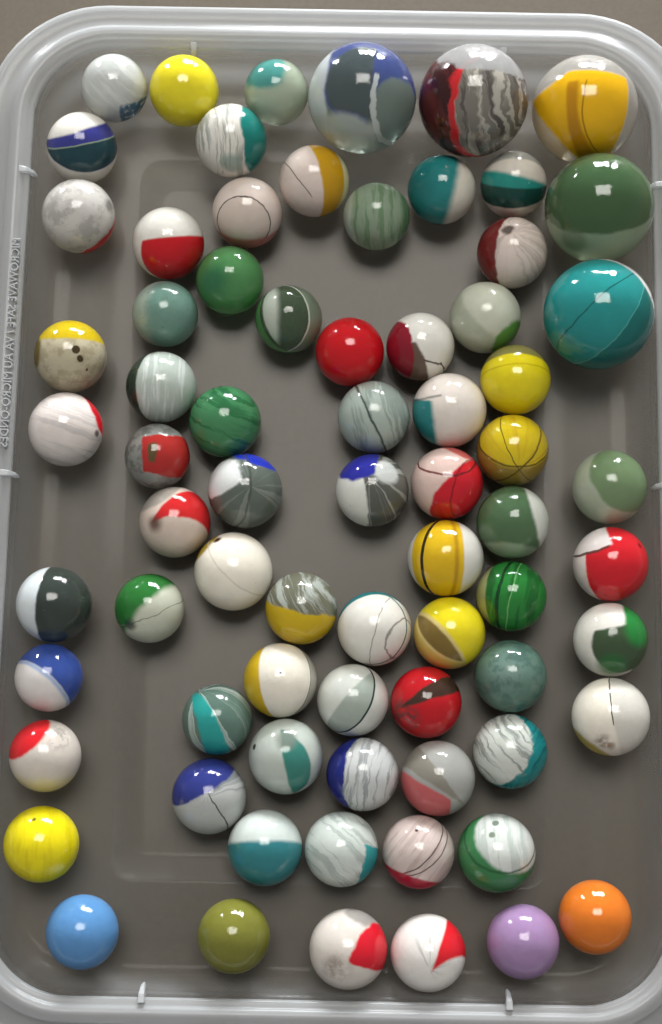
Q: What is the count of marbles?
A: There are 73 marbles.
